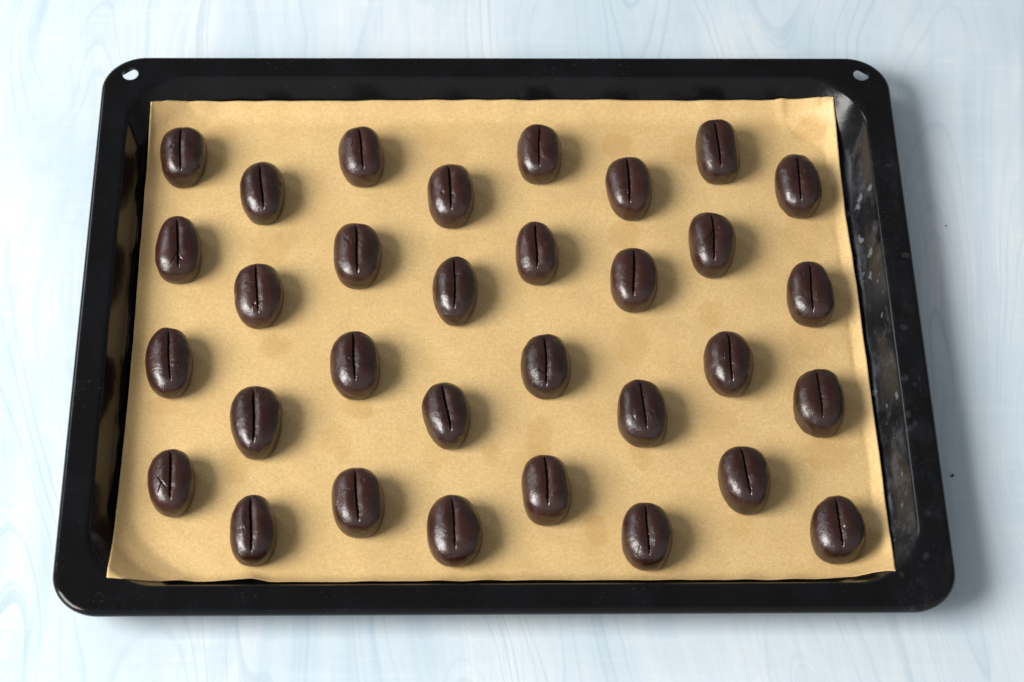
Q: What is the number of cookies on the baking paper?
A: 32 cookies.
